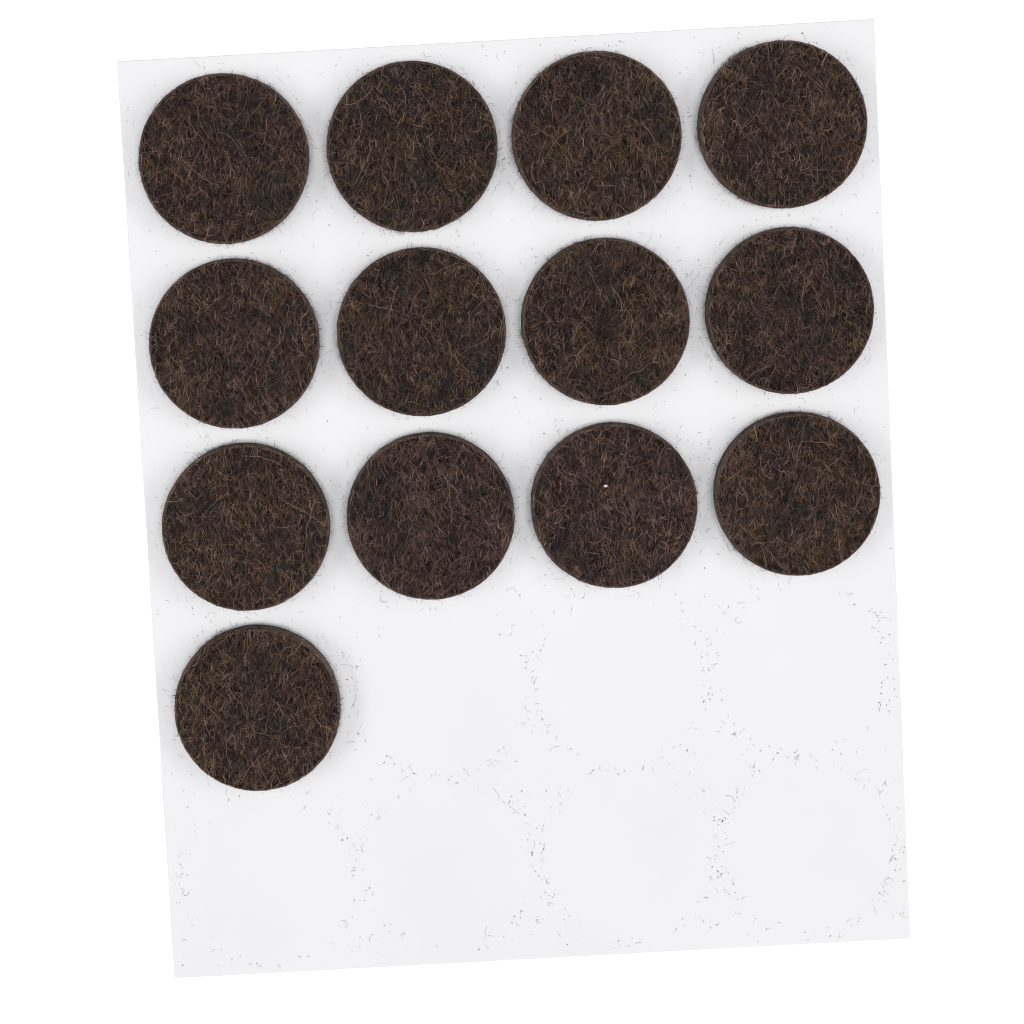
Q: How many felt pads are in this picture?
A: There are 13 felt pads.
